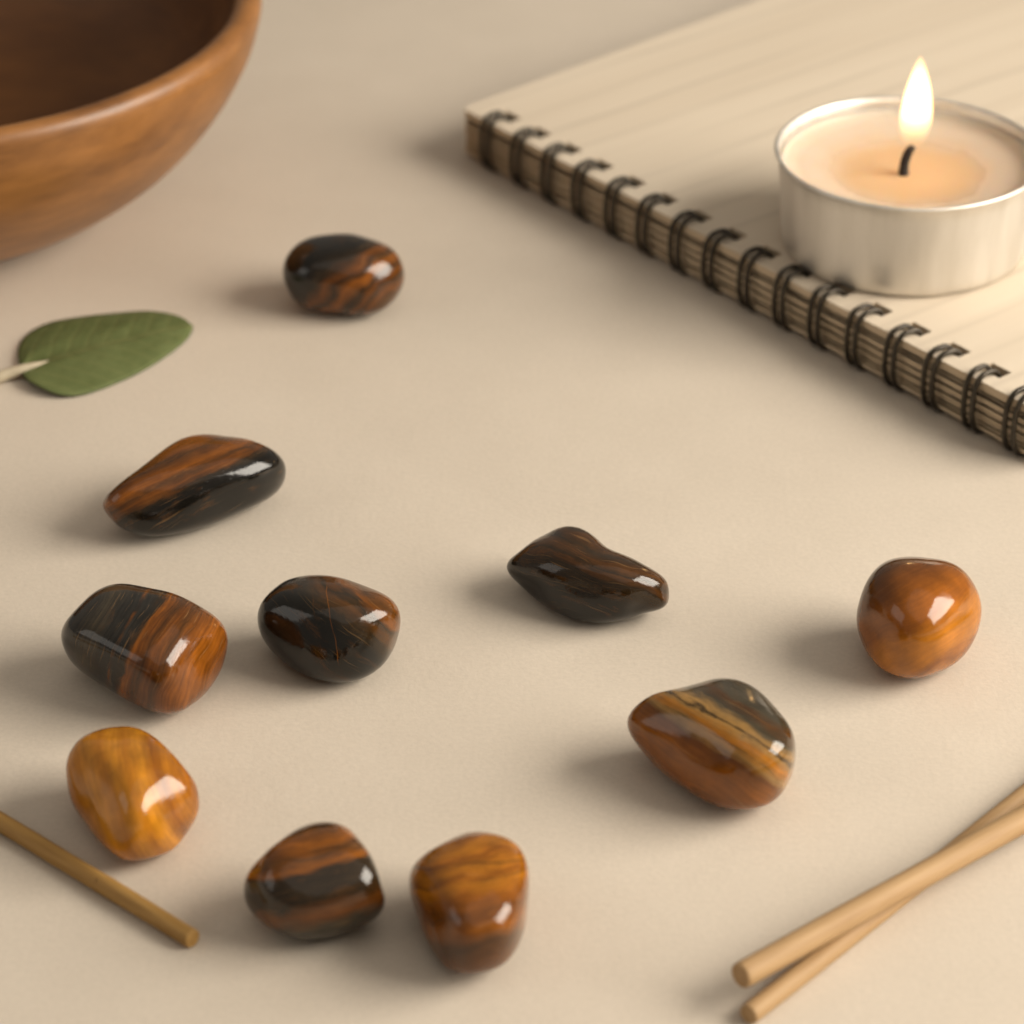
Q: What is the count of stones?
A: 10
